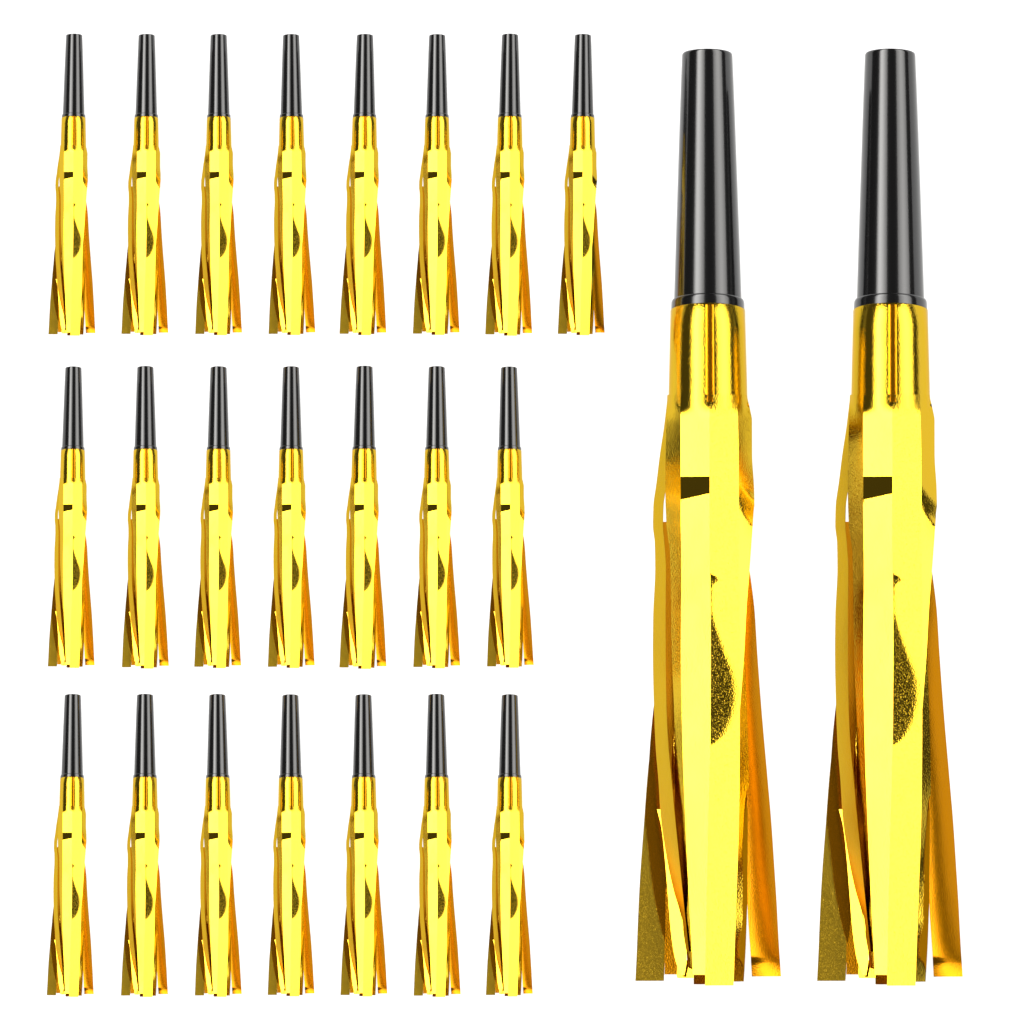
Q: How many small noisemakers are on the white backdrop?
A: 22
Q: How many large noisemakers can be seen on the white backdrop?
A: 2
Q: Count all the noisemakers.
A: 24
